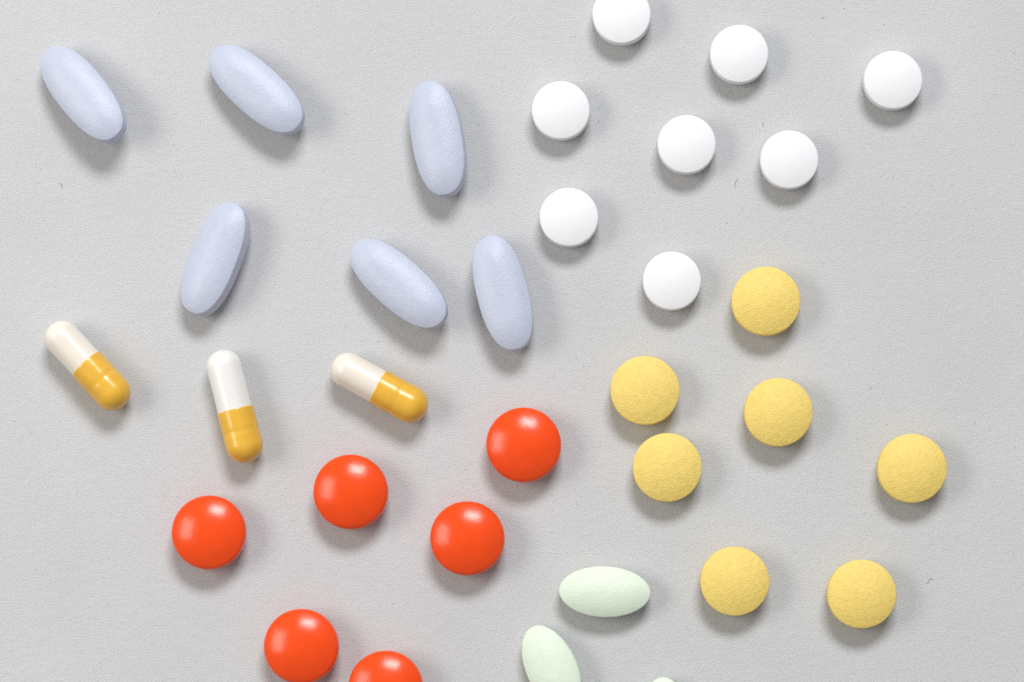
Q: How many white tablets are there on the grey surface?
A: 8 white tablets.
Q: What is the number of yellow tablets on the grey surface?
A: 7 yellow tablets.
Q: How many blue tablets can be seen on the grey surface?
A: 6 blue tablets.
